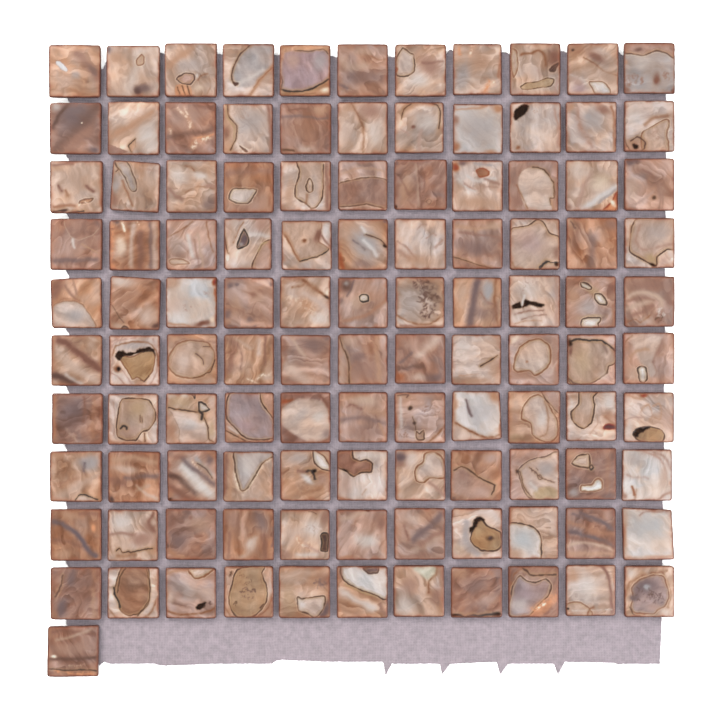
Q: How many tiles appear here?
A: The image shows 111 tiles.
